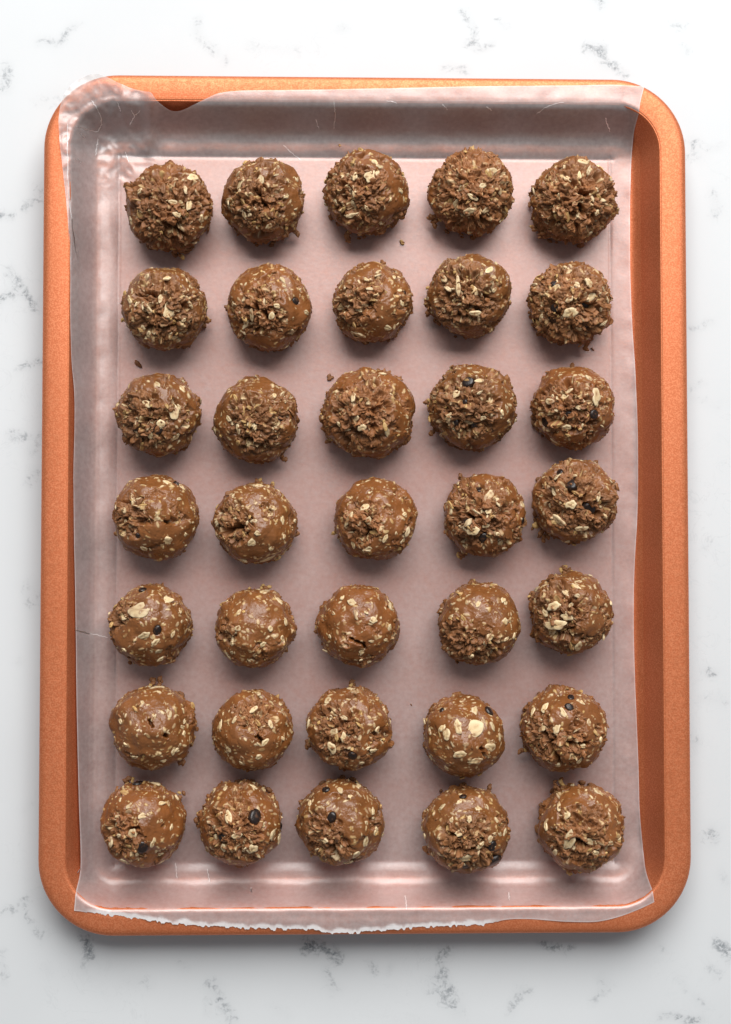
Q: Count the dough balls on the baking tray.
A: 35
